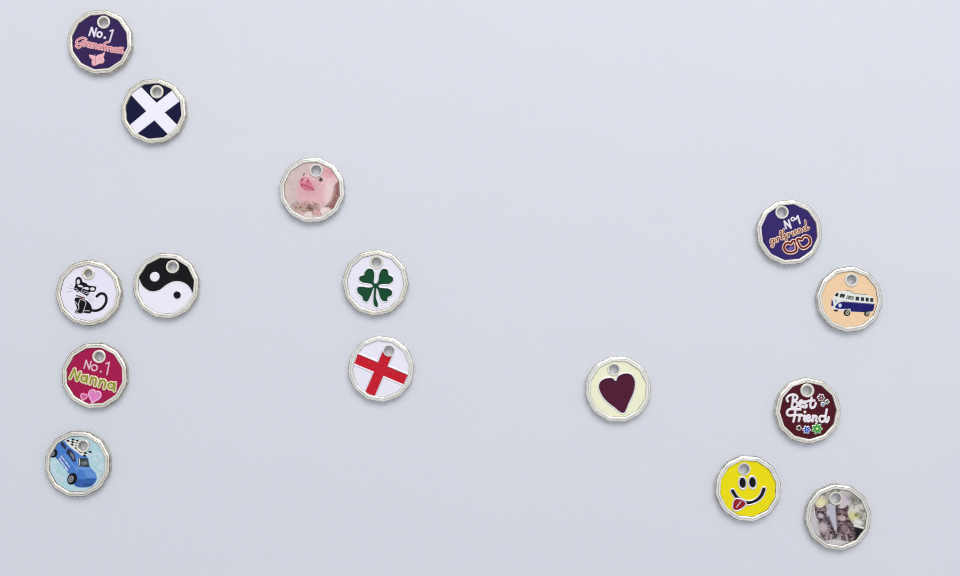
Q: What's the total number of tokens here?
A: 15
